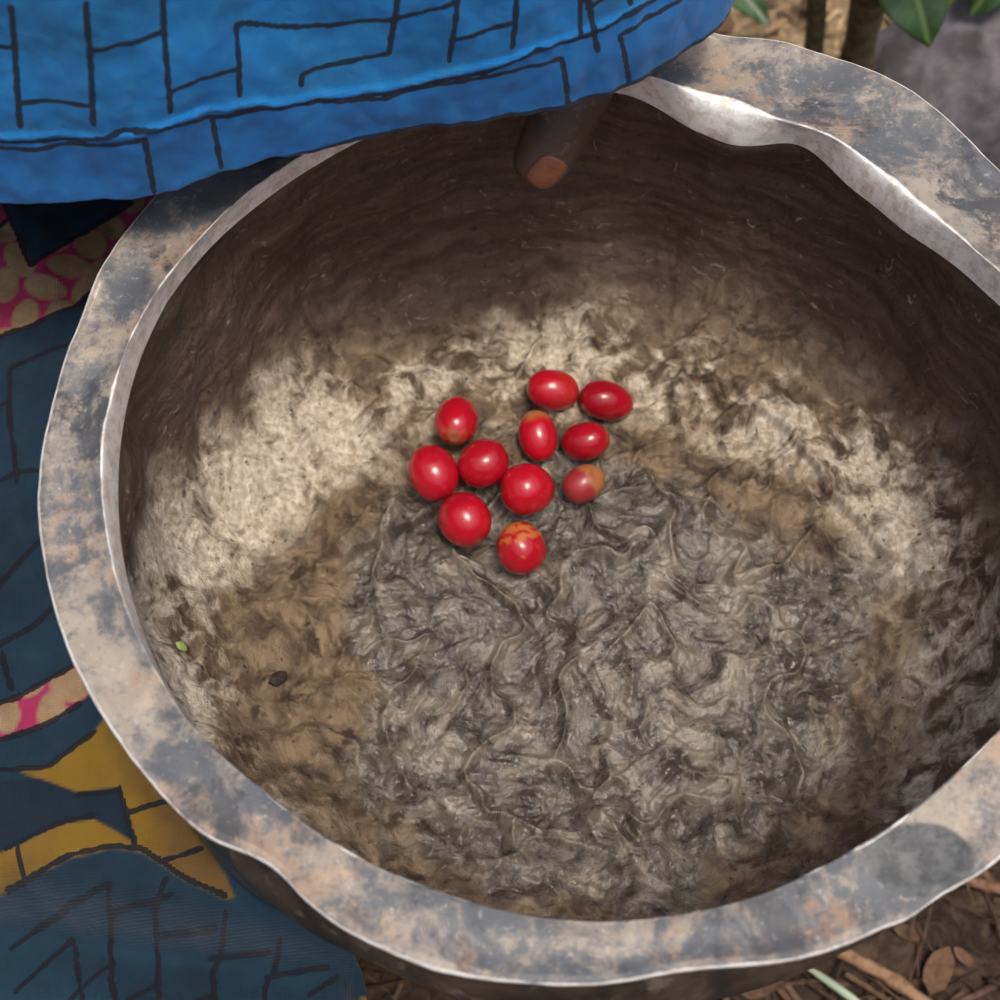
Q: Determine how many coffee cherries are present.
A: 11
